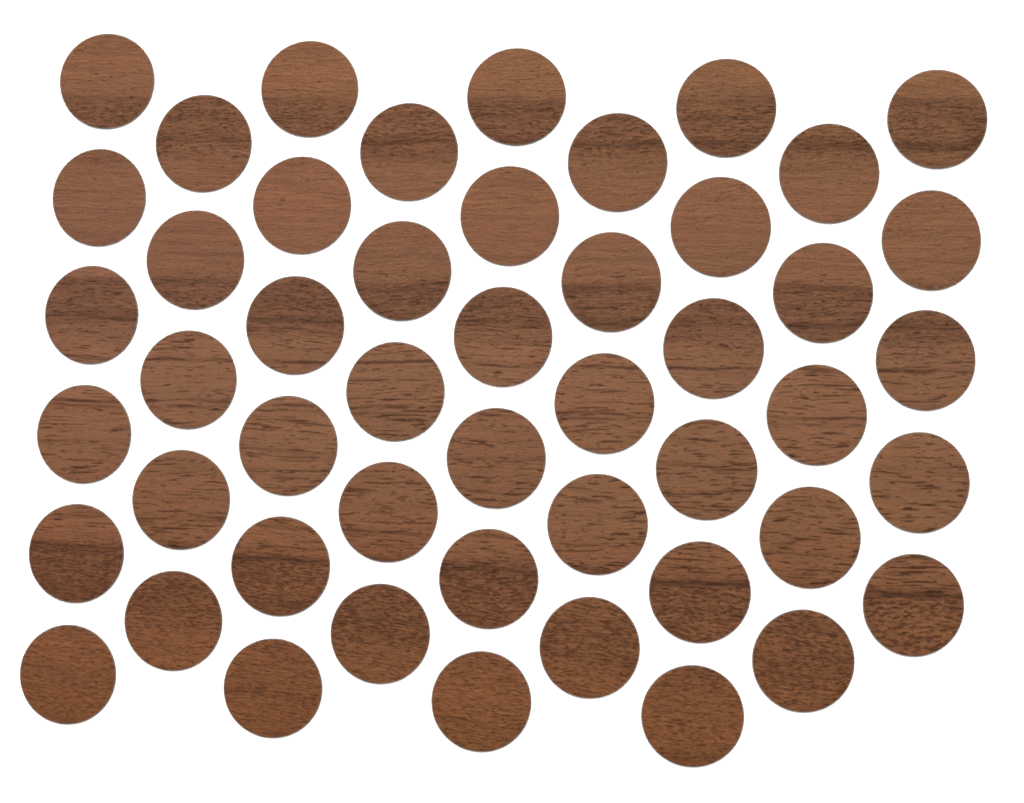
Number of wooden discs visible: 49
